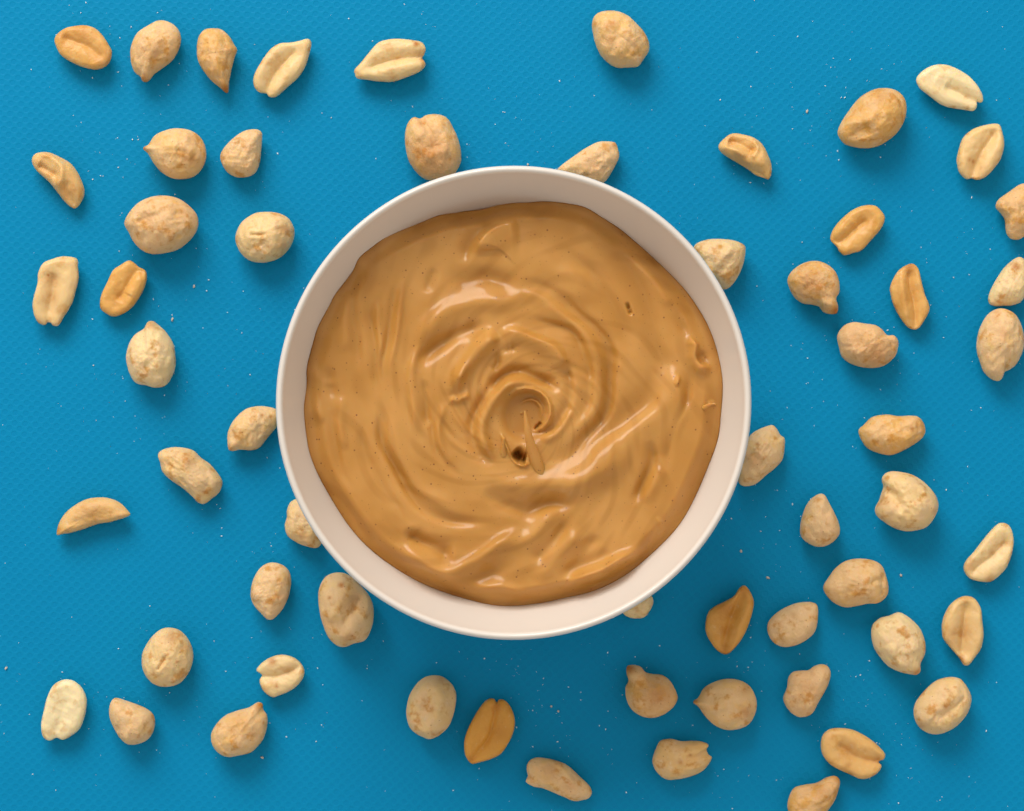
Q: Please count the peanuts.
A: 60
